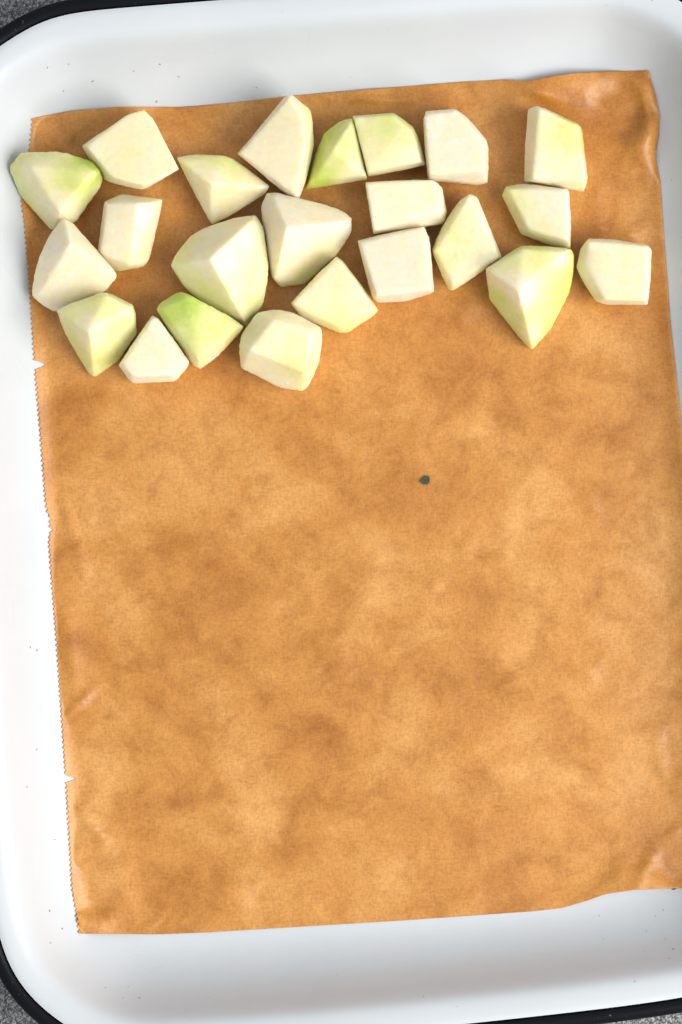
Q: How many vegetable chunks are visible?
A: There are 23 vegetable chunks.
